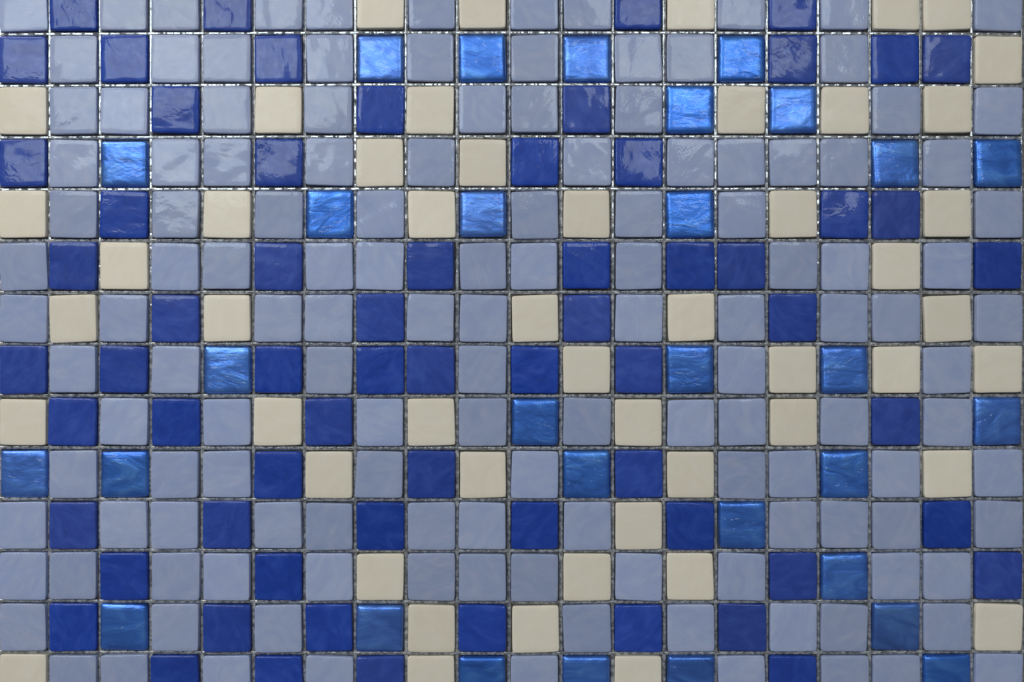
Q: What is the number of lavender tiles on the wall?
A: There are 135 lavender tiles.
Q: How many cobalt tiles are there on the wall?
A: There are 65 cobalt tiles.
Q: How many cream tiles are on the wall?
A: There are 50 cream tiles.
